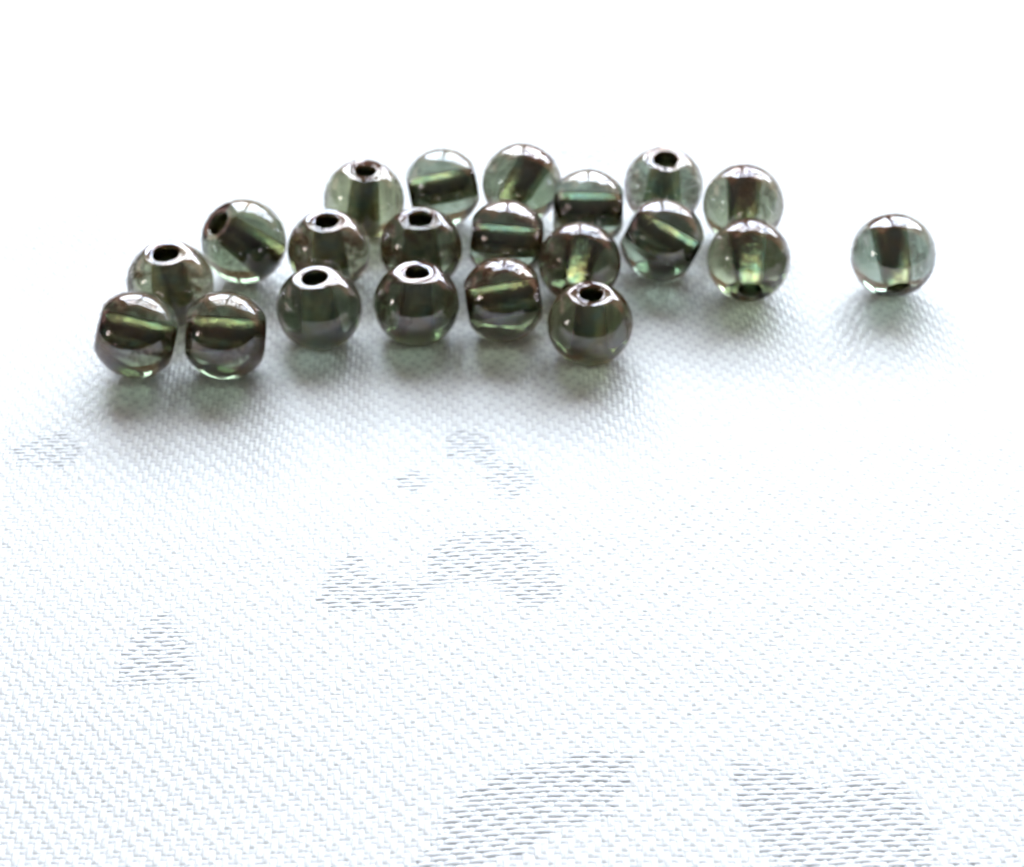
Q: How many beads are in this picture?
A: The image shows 21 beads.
